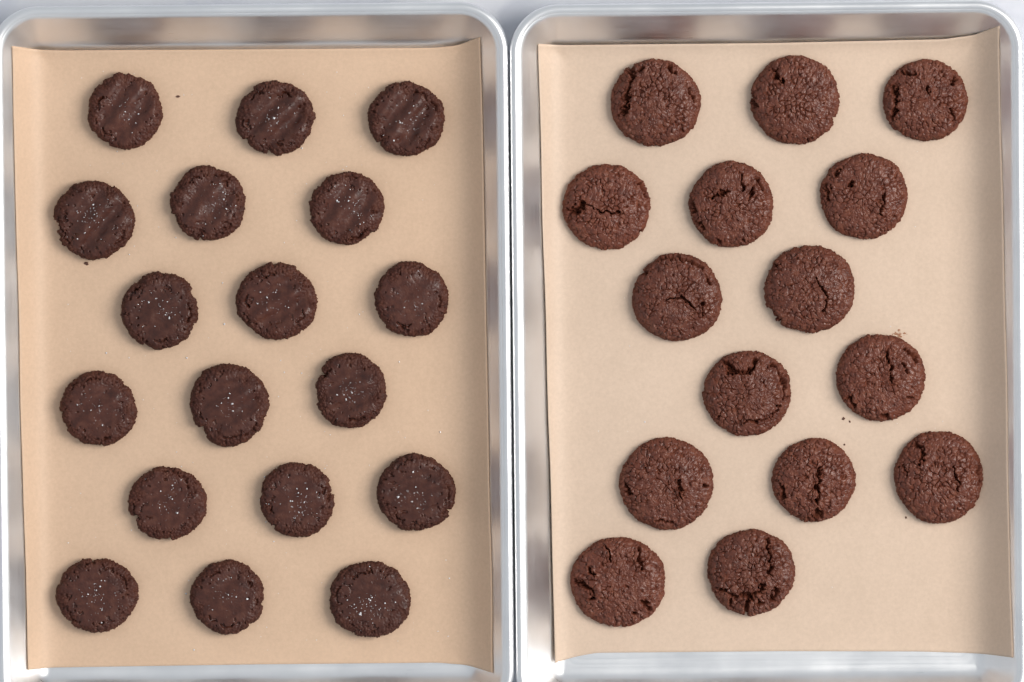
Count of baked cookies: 15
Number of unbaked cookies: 18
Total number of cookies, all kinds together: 33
